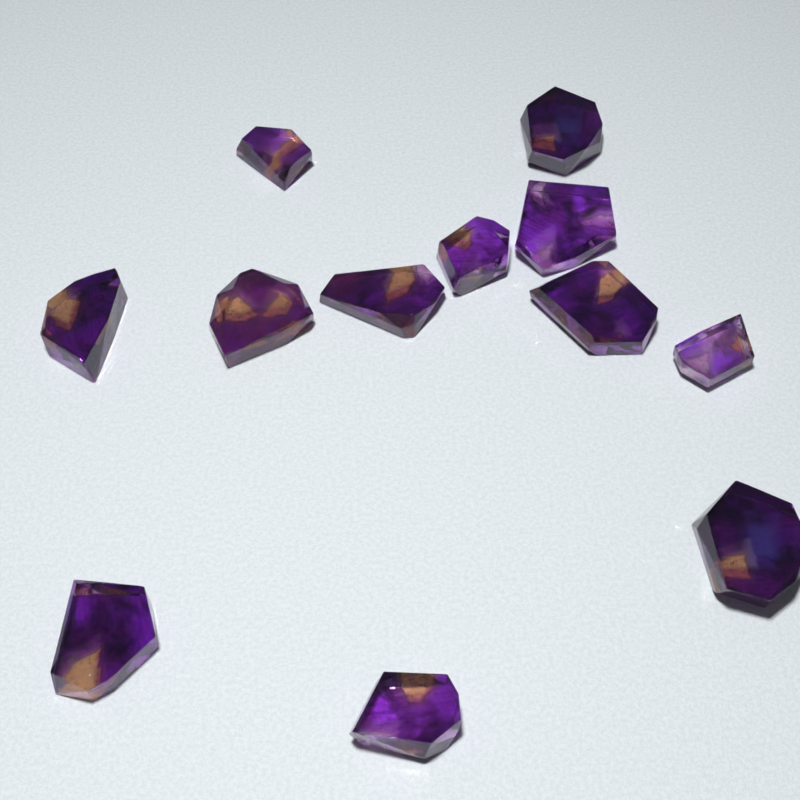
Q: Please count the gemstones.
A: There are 12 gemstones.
